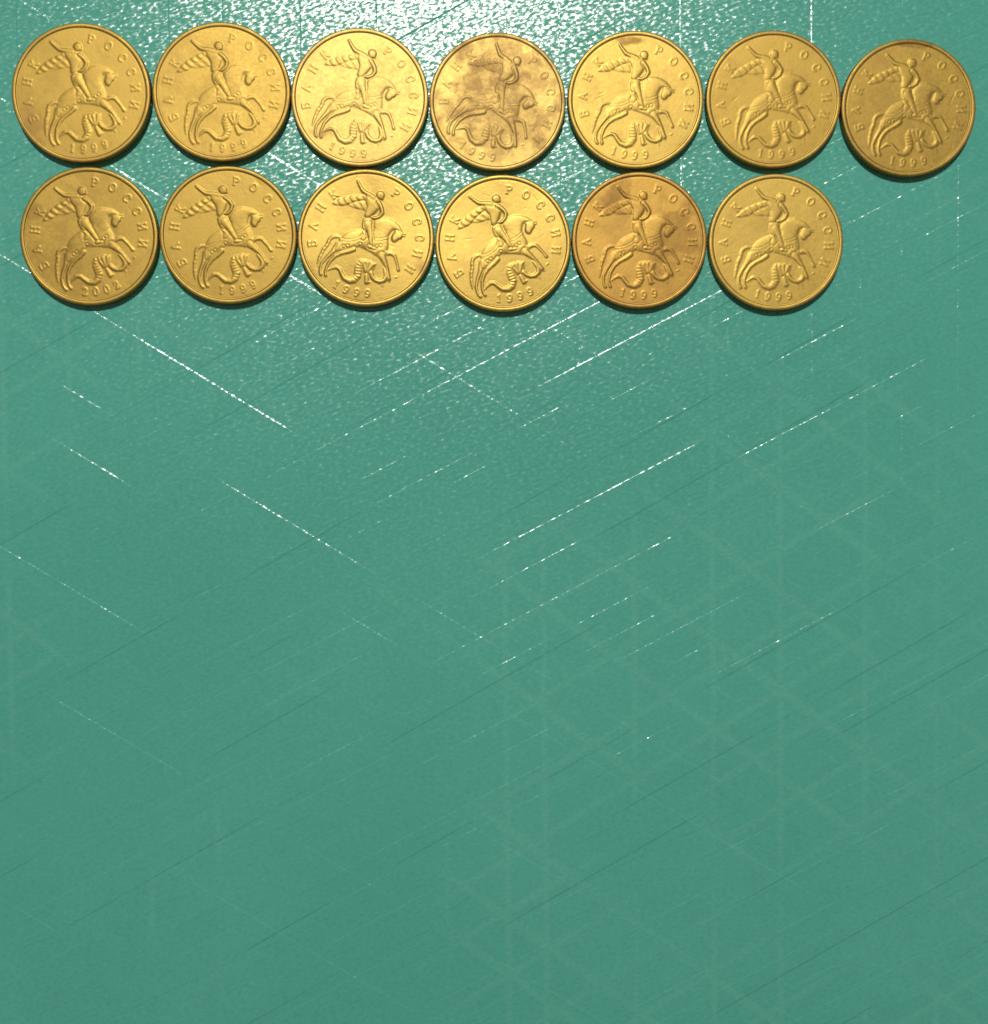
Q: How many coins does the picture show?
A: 13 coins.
